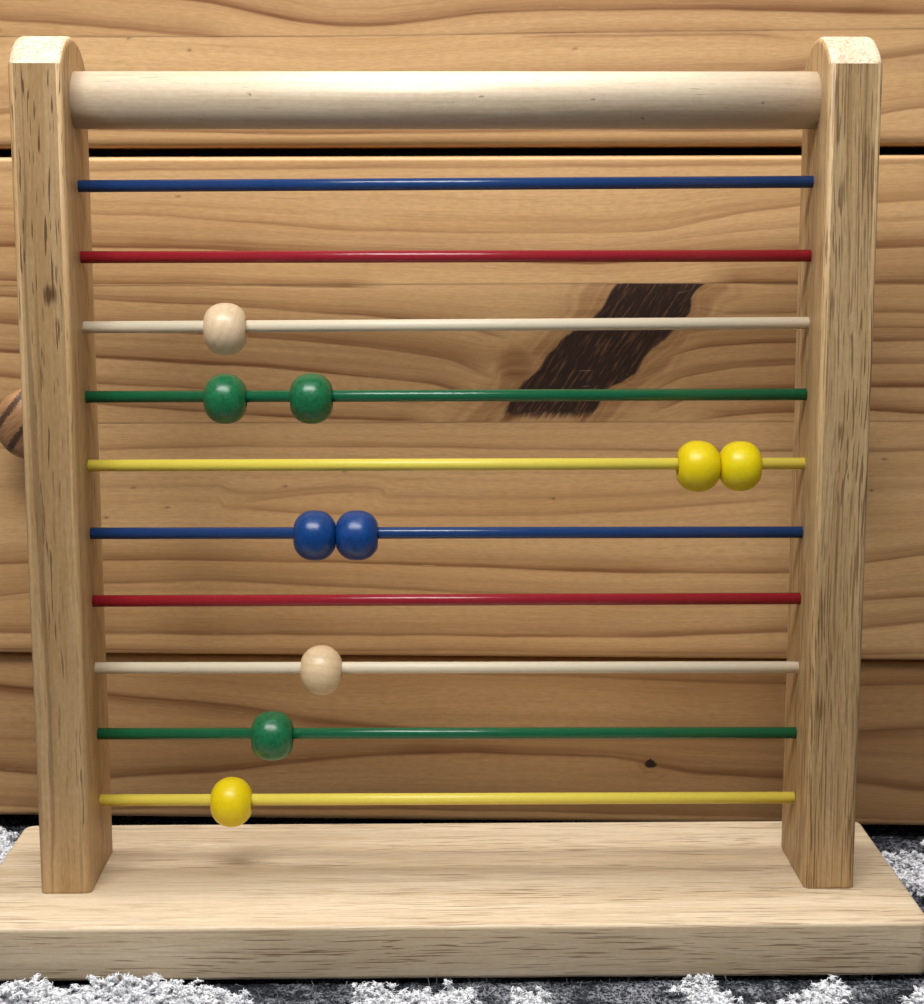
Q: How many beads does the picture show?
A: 10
